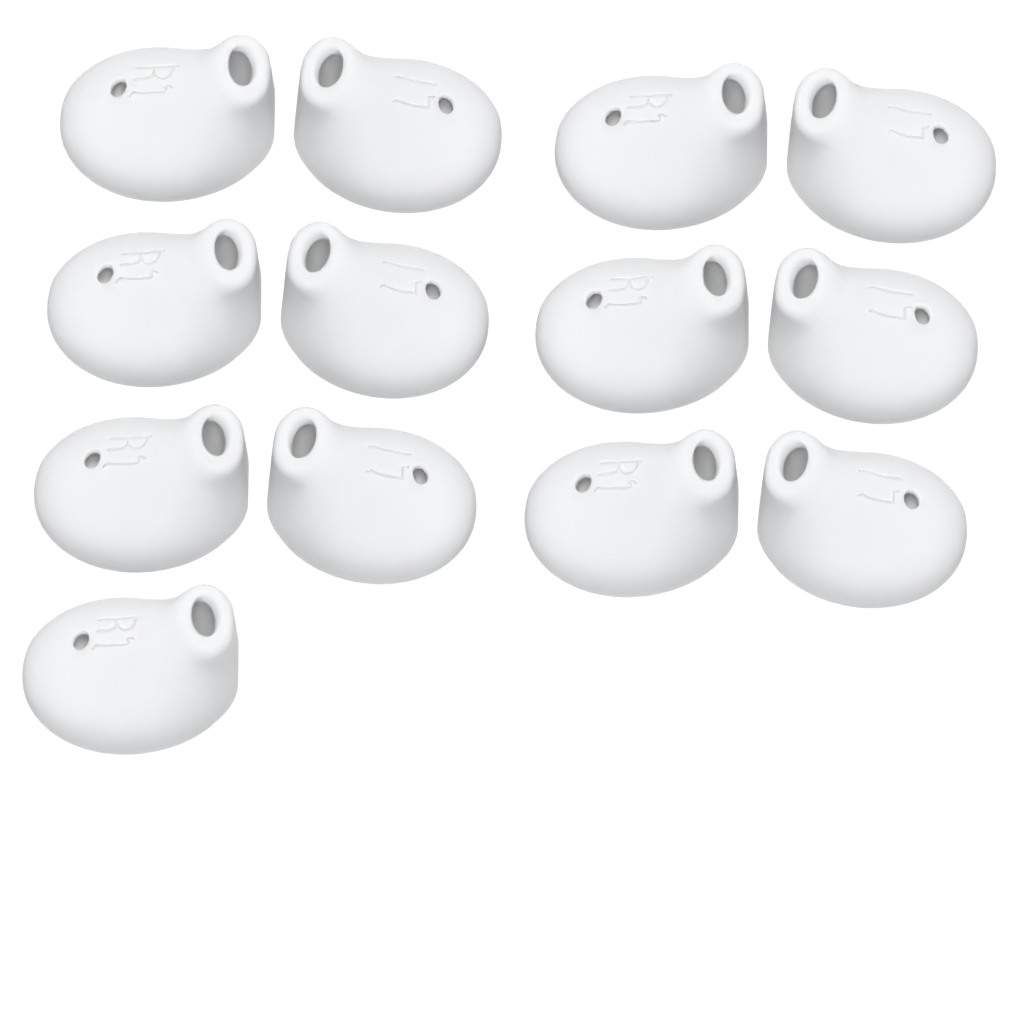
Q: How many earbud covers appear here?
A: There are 13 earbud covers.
